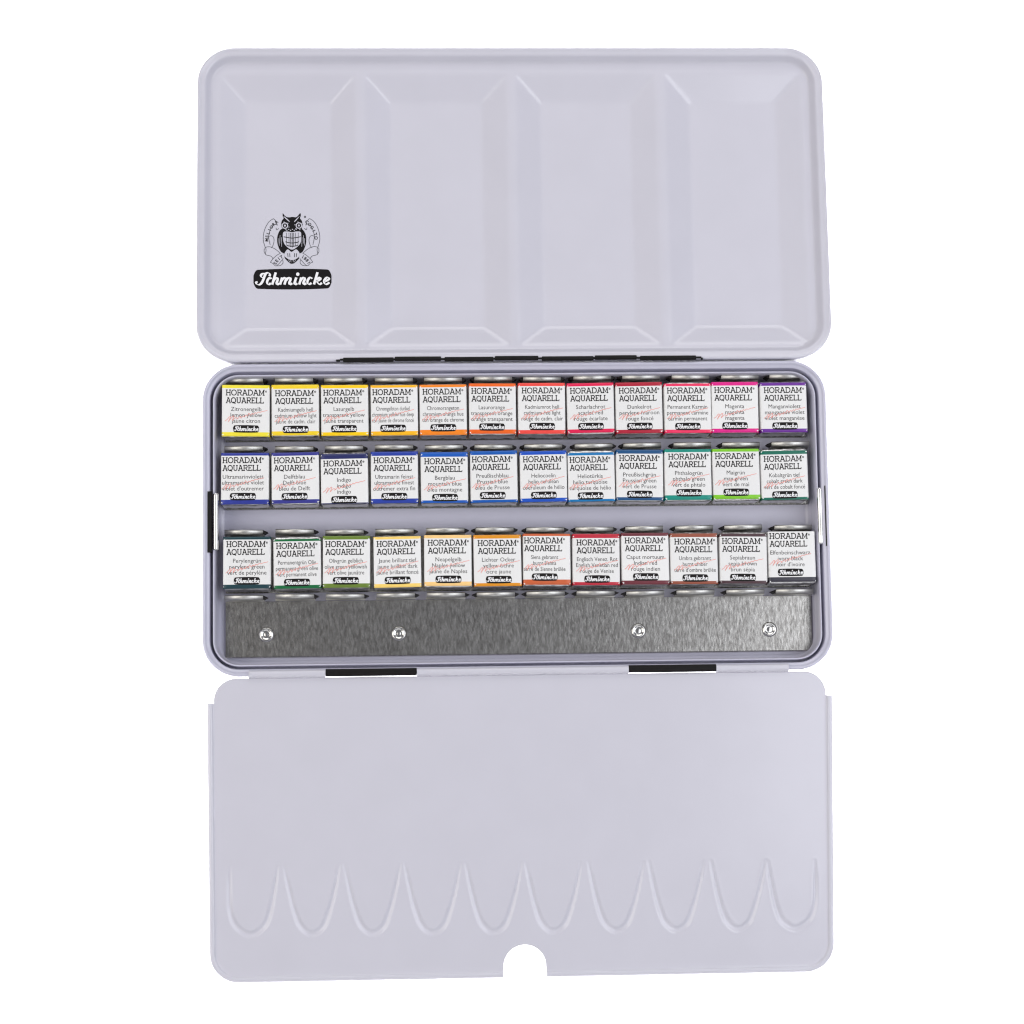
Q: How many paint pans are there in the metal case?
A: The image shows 36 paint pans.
